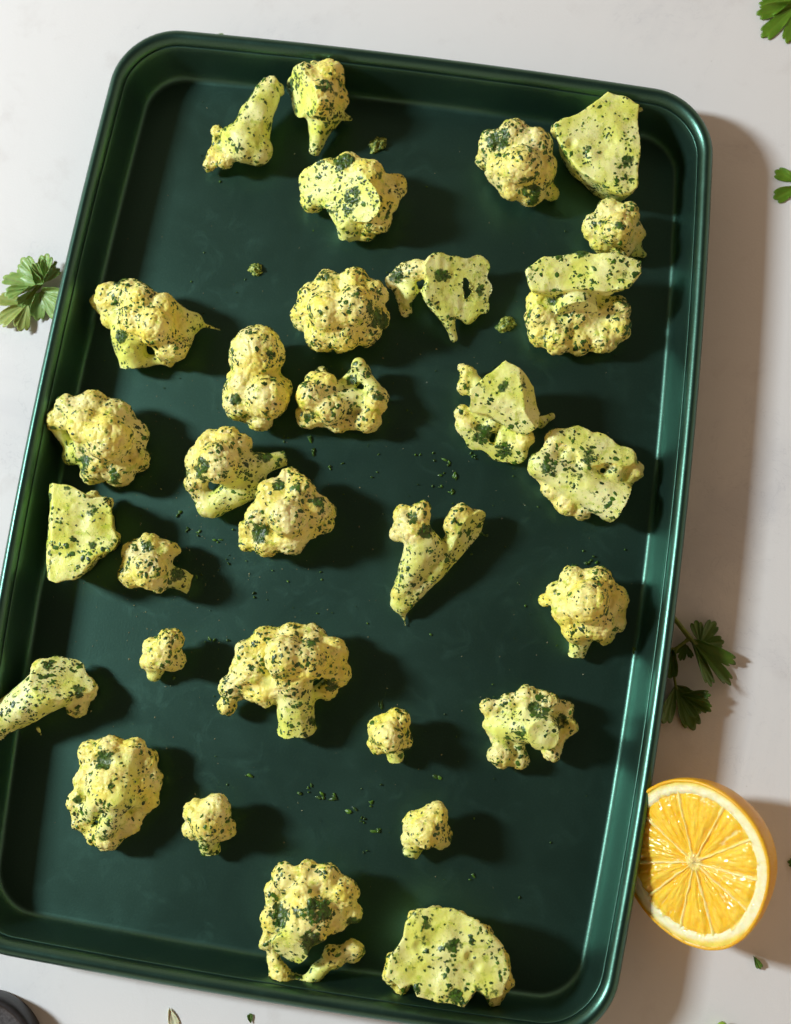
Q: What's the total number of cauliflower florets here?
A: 31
